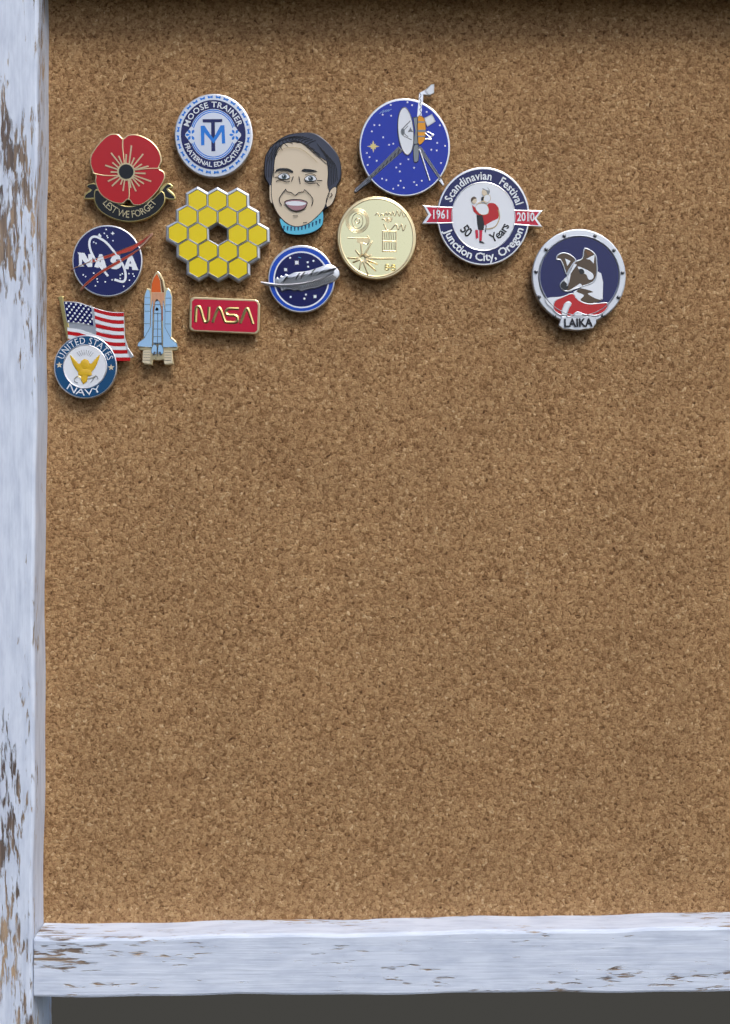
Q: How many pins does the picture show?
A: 13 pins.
